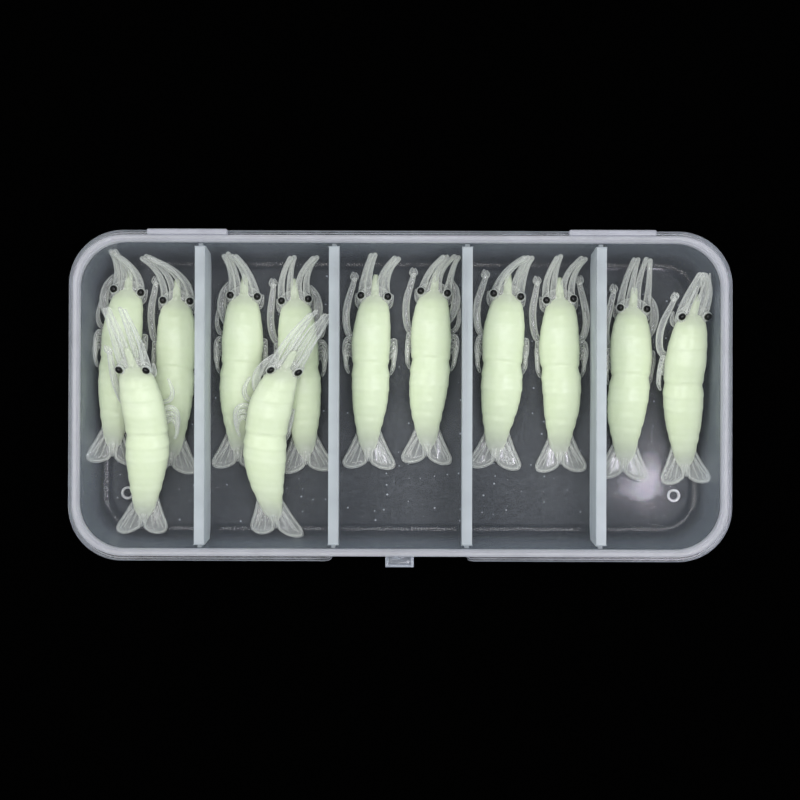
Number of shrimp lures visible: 12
